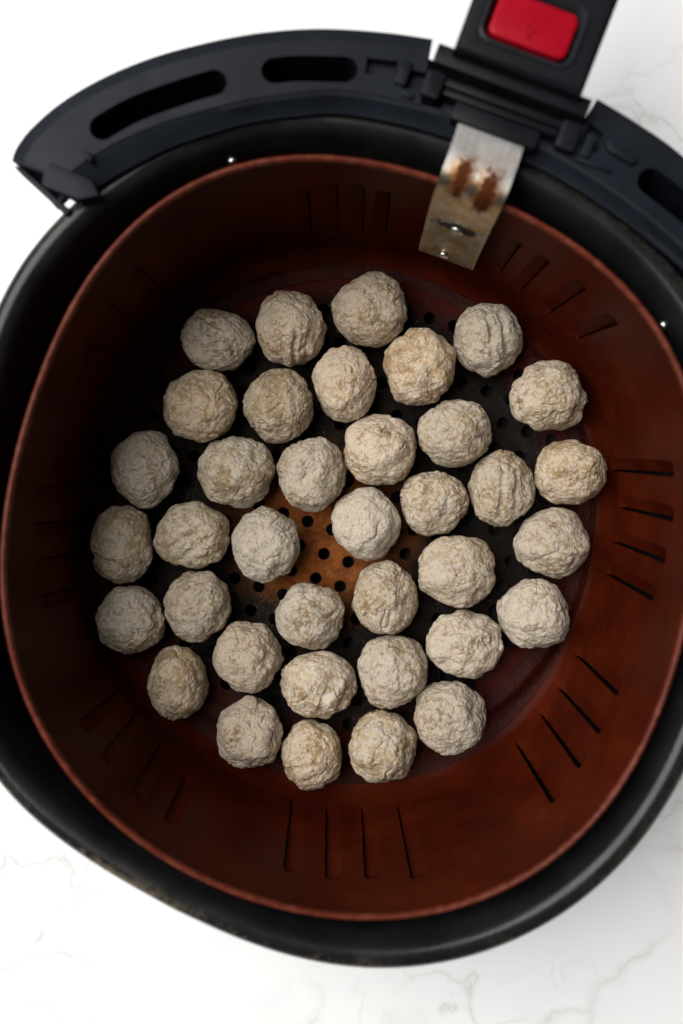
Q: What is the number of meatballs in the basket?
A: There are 37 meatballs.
